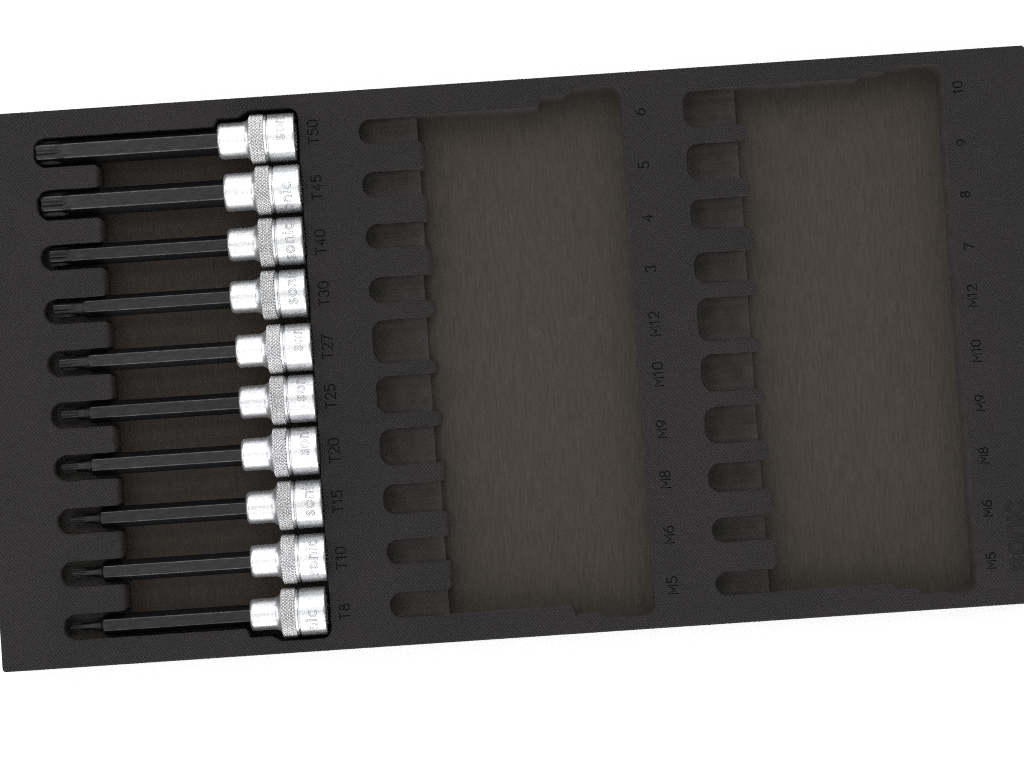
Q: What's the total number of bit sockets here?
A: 10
